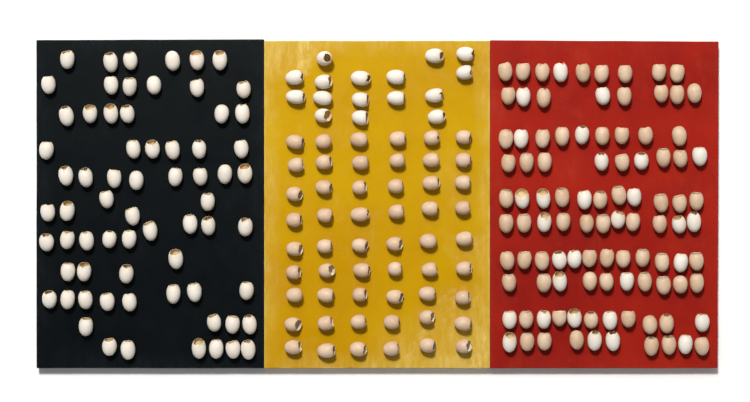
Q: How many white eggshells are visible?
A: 114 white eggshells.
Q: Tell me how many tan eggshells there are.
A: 124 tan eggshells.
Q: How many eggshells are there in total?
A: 238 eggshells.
